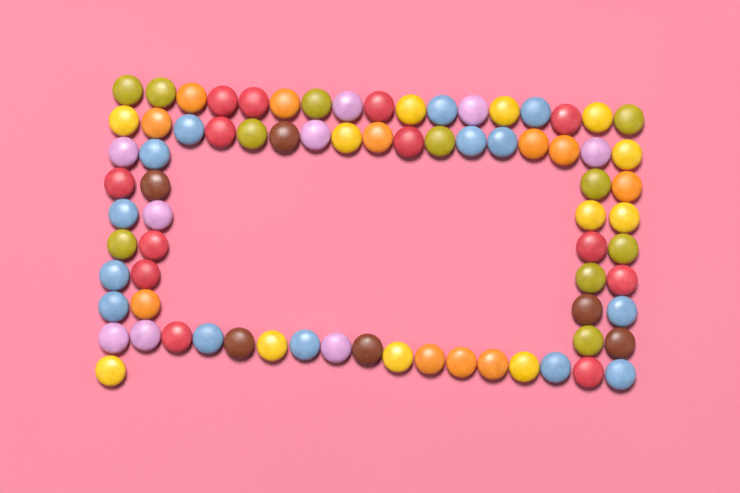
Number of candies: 76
